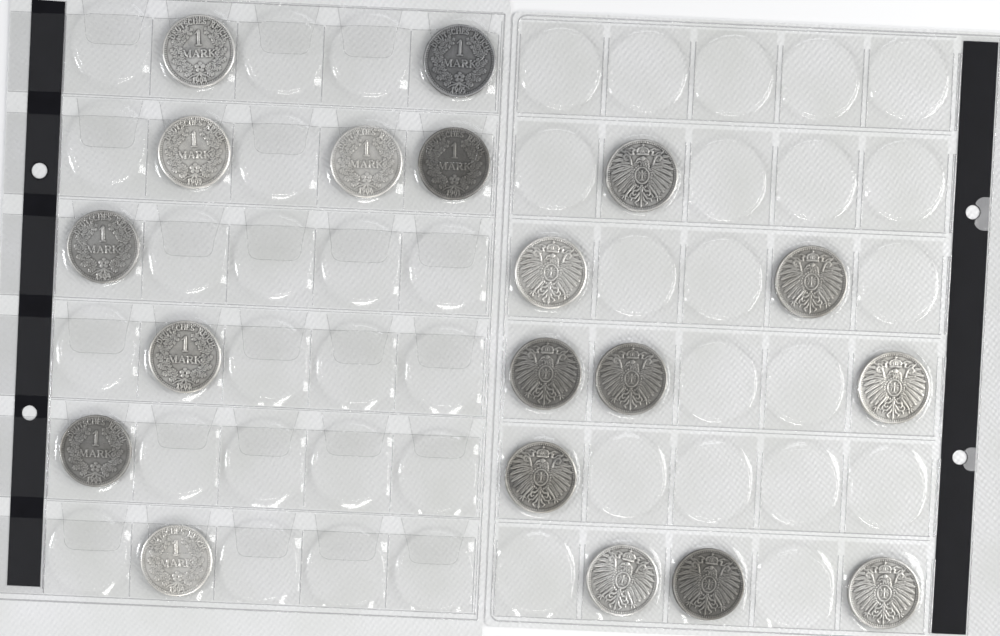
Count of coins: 19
